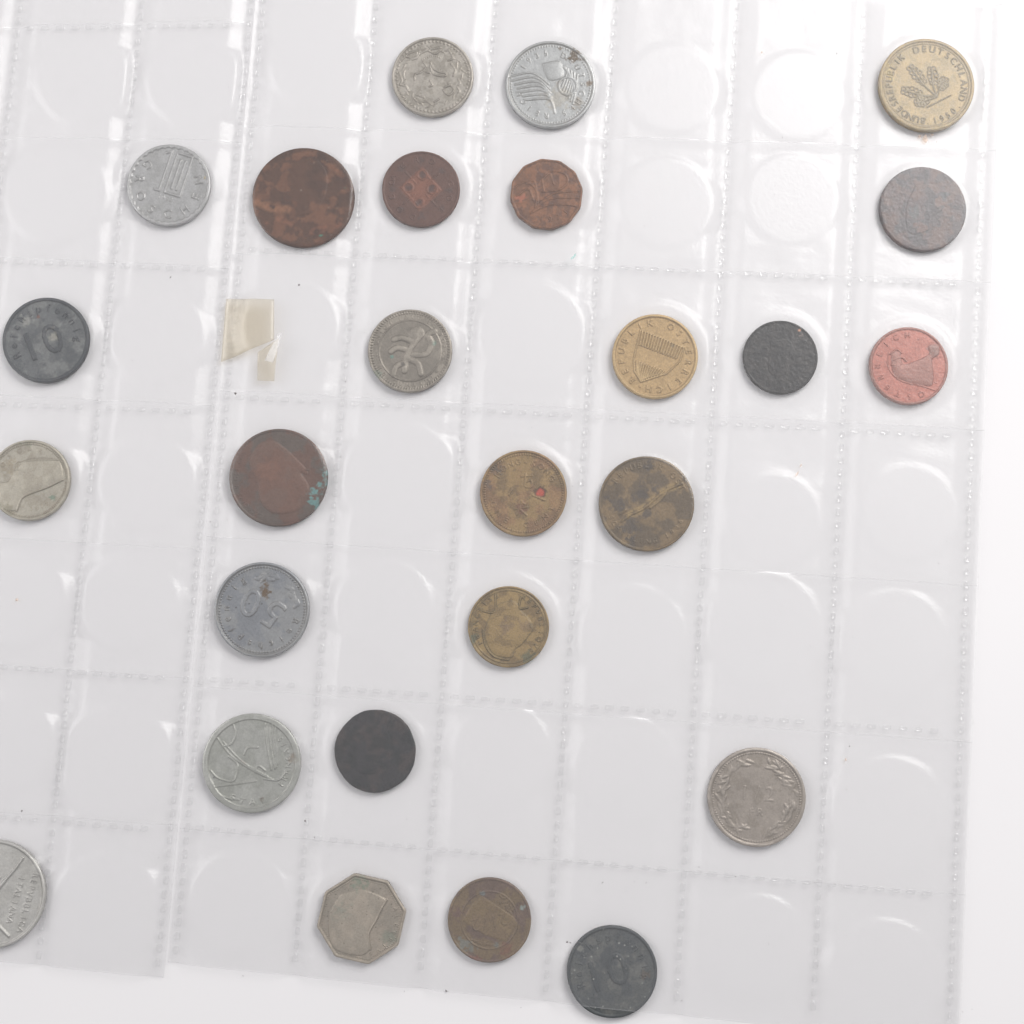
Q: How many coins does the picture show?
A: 26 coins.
